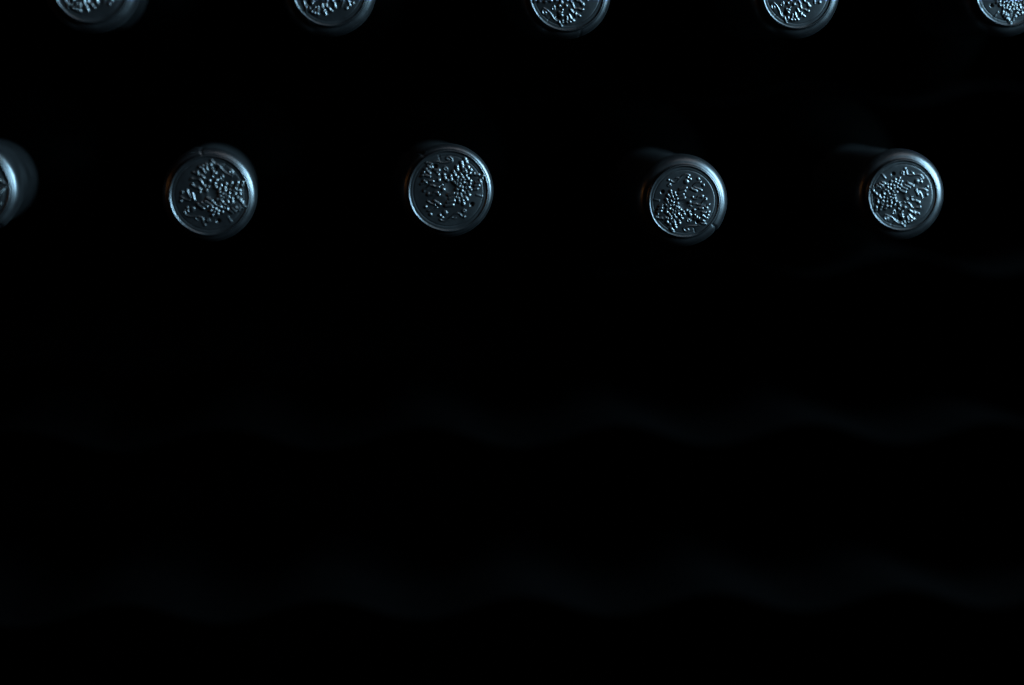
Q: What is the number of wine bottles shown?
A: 10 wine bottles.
